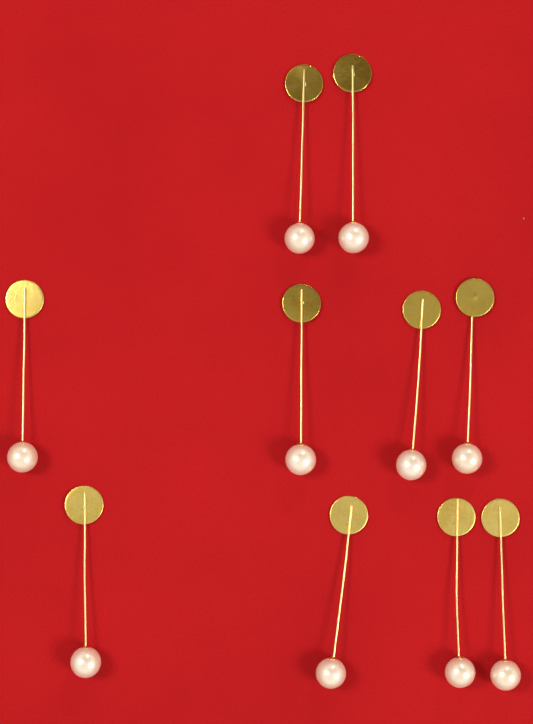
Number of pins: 10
